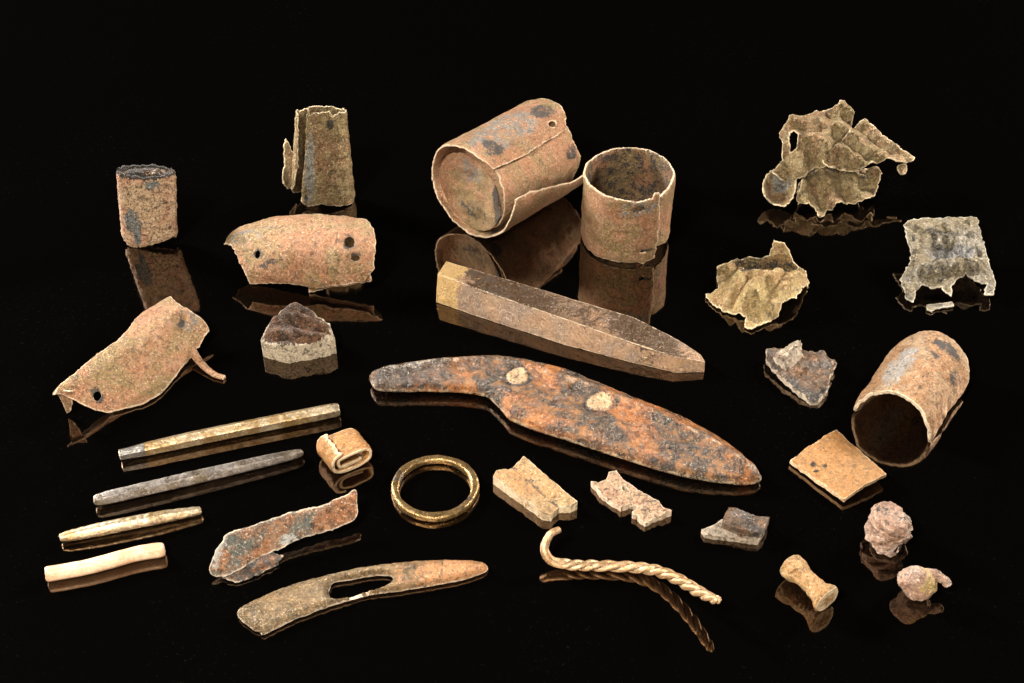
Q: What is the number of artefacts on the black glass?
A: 30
